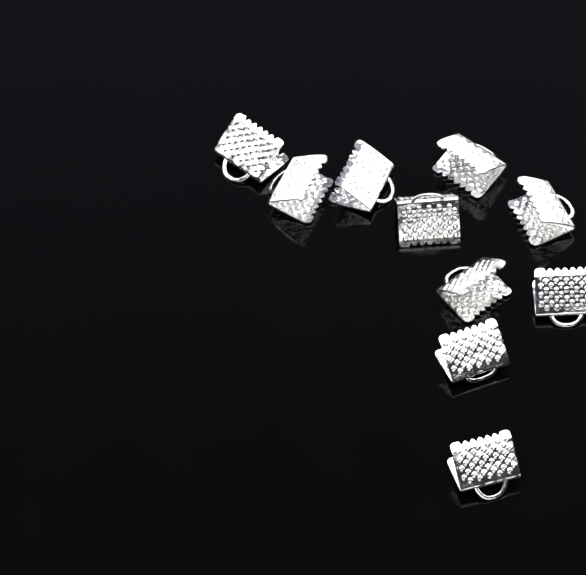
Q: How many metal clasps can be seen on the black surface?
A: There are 10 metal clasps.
